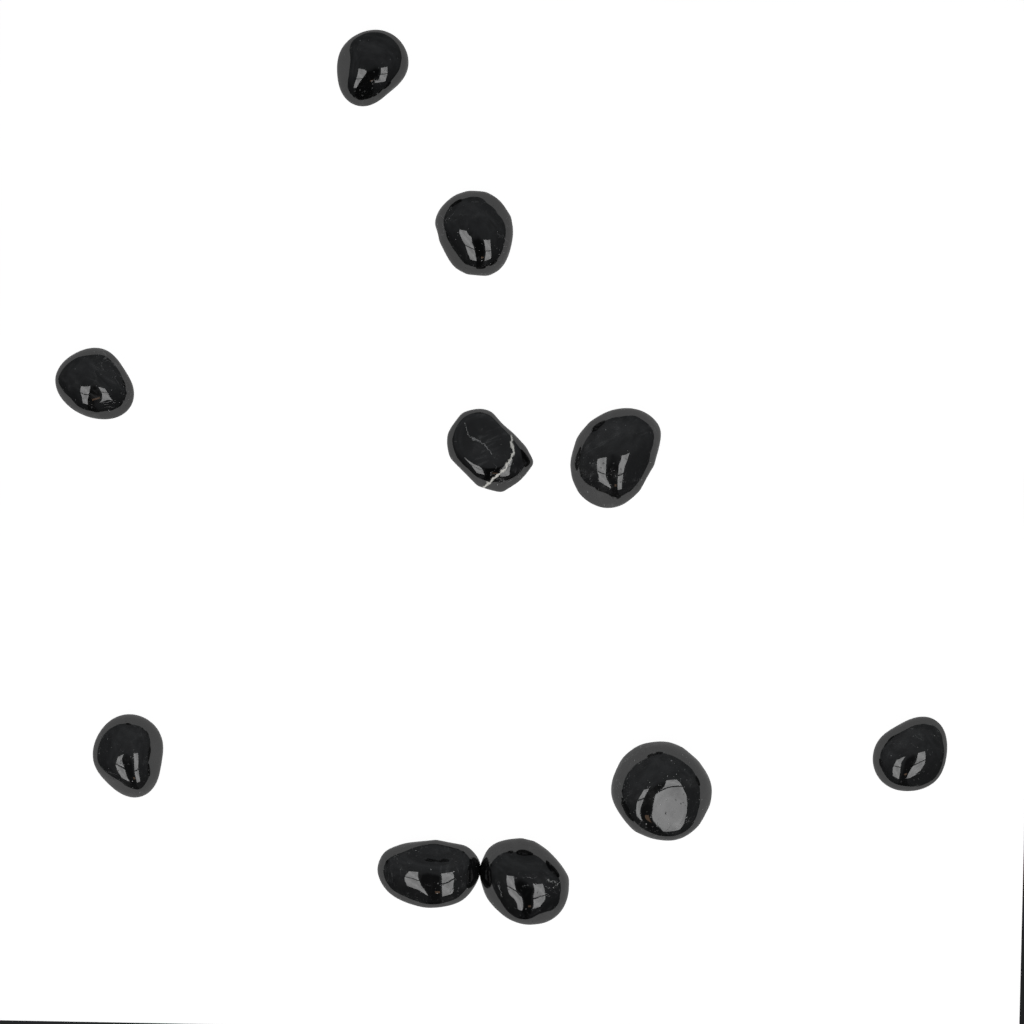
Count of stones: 10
